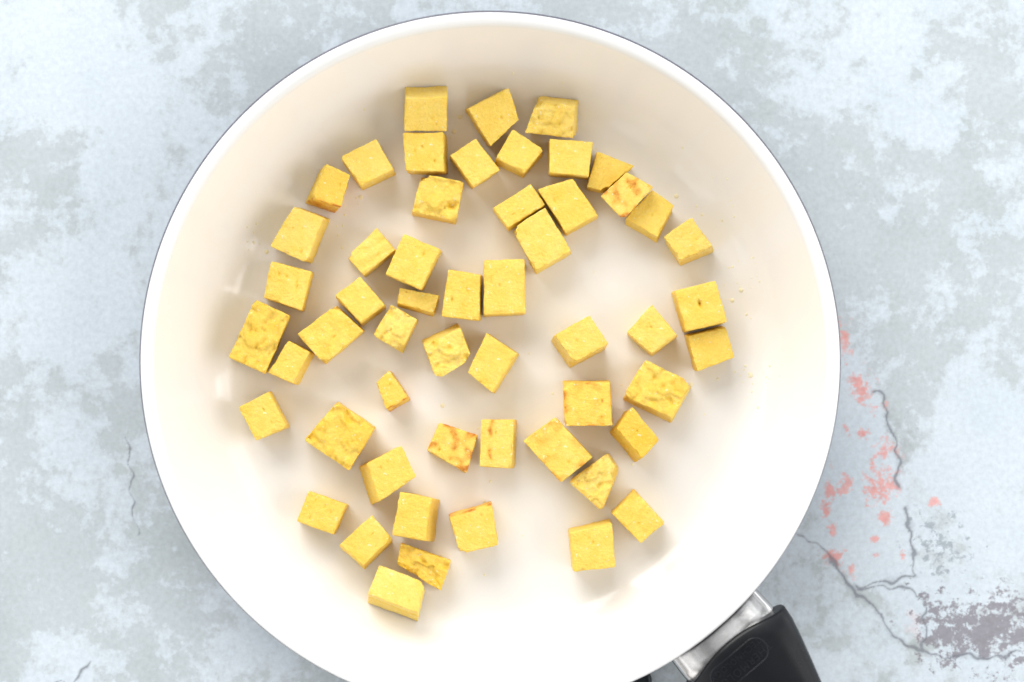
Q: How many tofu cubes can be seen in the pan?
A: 54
